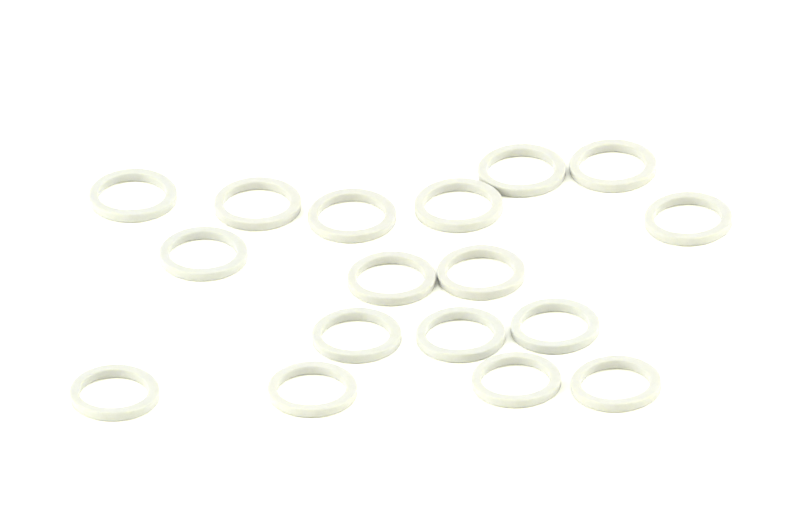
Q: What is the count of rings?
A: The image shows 17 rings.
